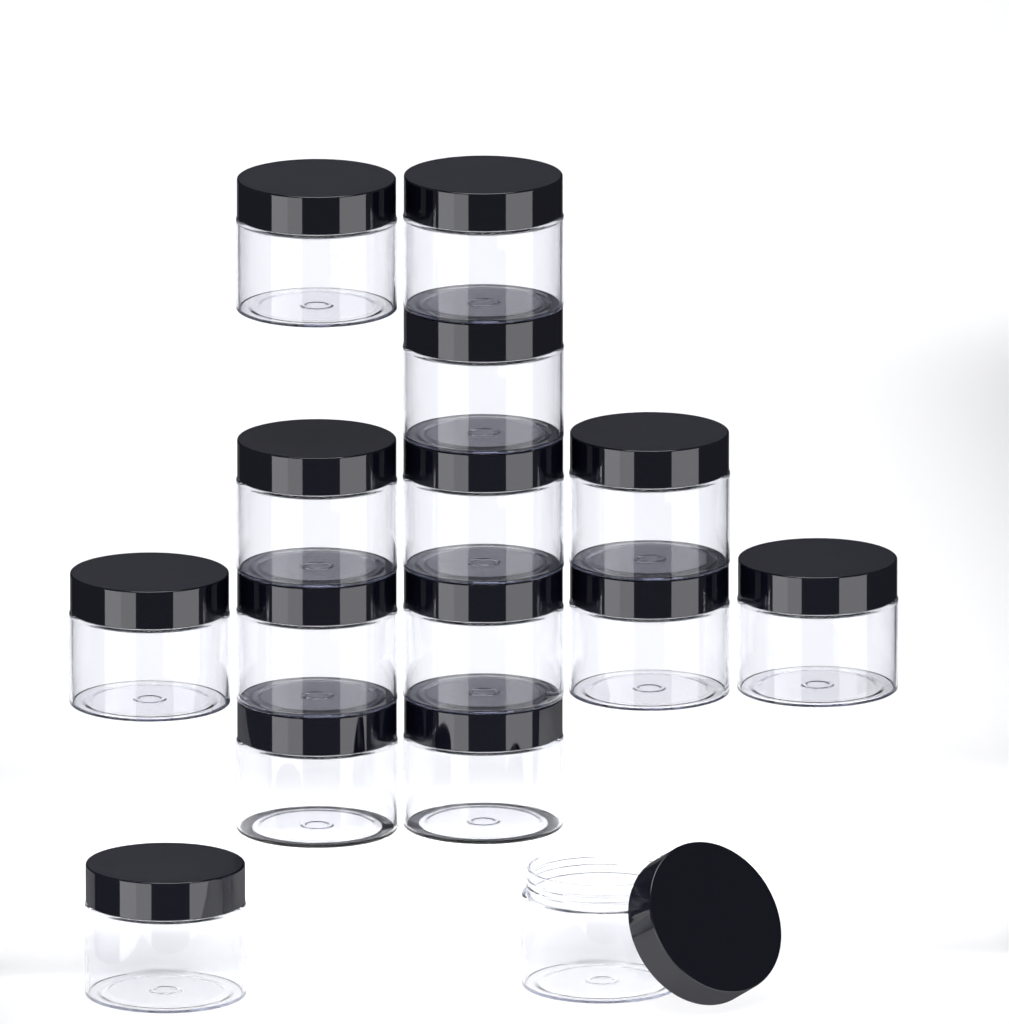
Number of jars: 15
